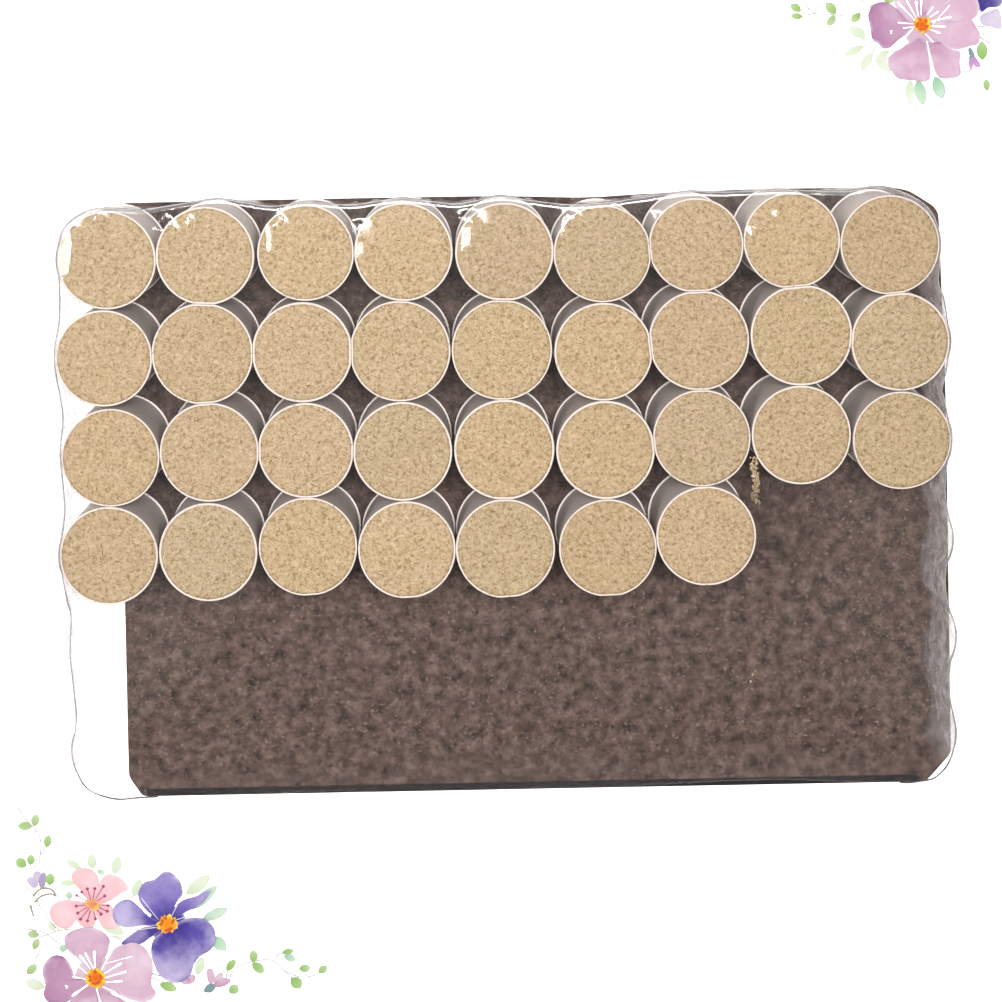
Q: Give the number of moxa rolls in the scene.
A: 34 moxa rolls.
